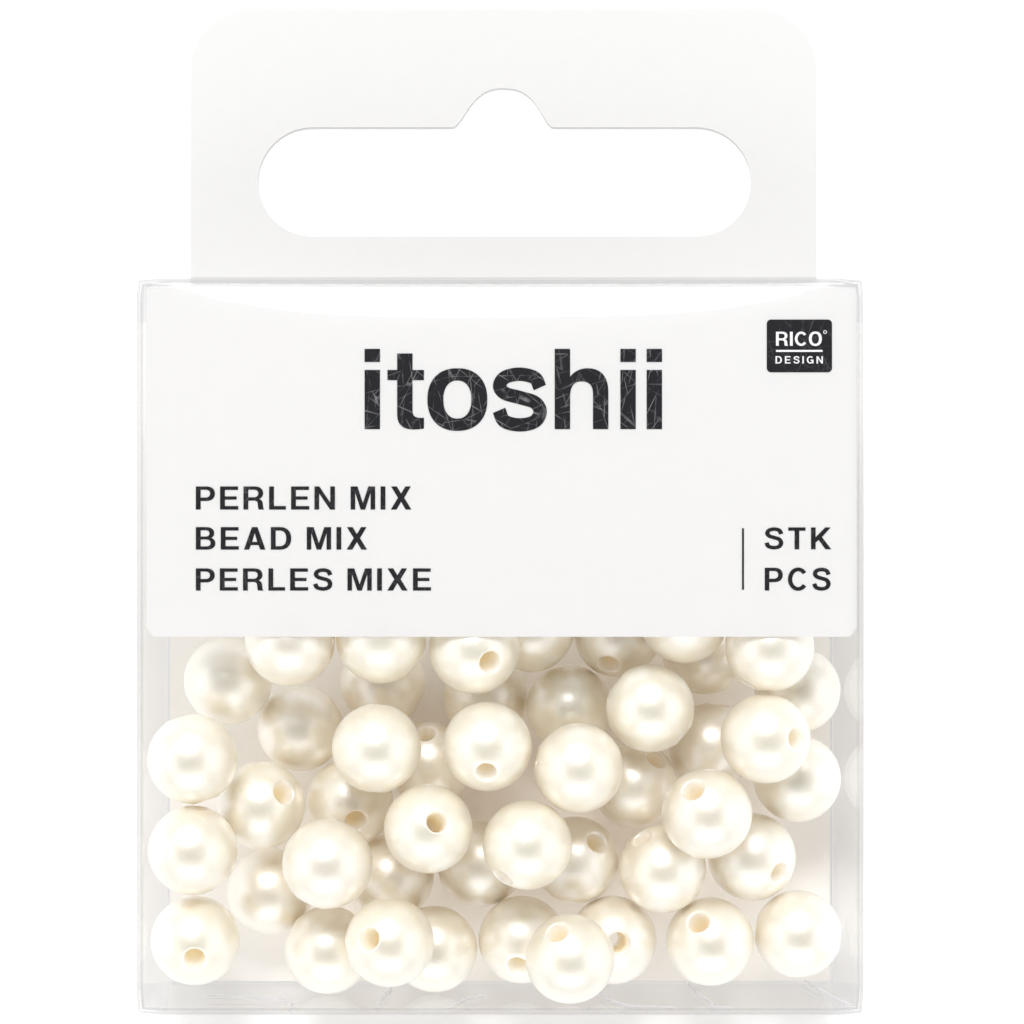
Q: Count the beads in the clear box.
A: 46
